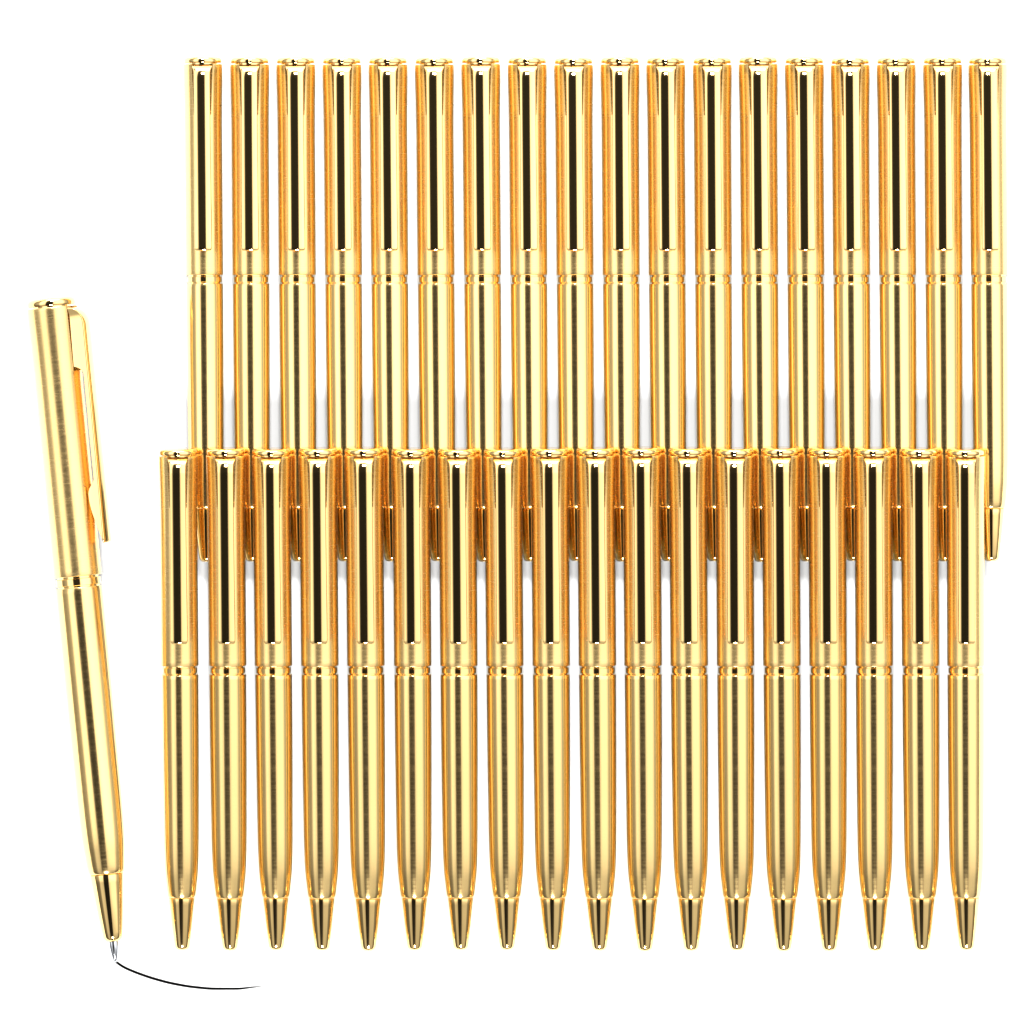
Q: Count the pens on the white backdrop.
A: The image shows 37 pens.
